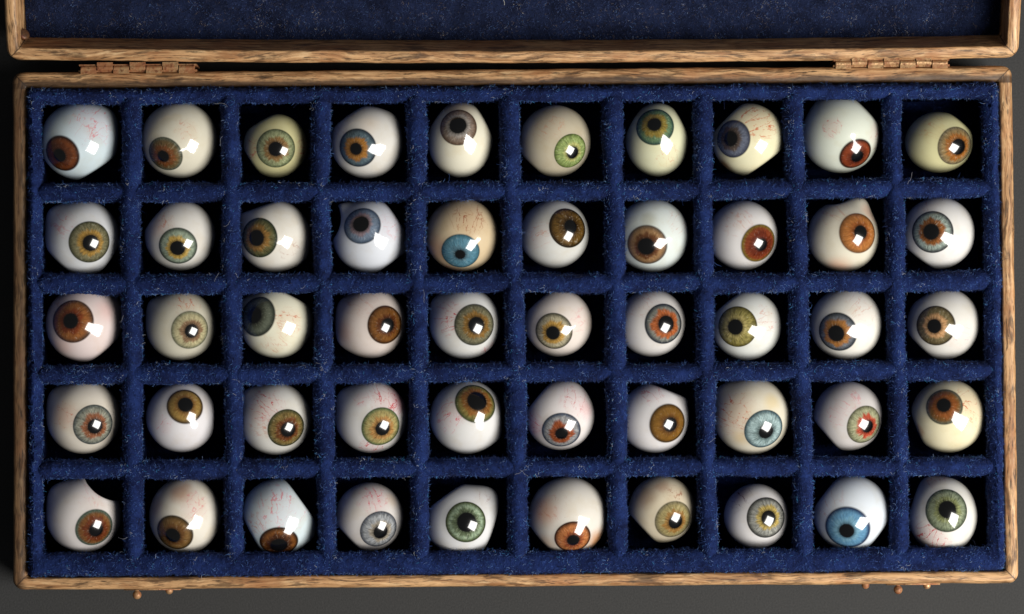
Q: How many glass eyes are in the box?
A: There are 50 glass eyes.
